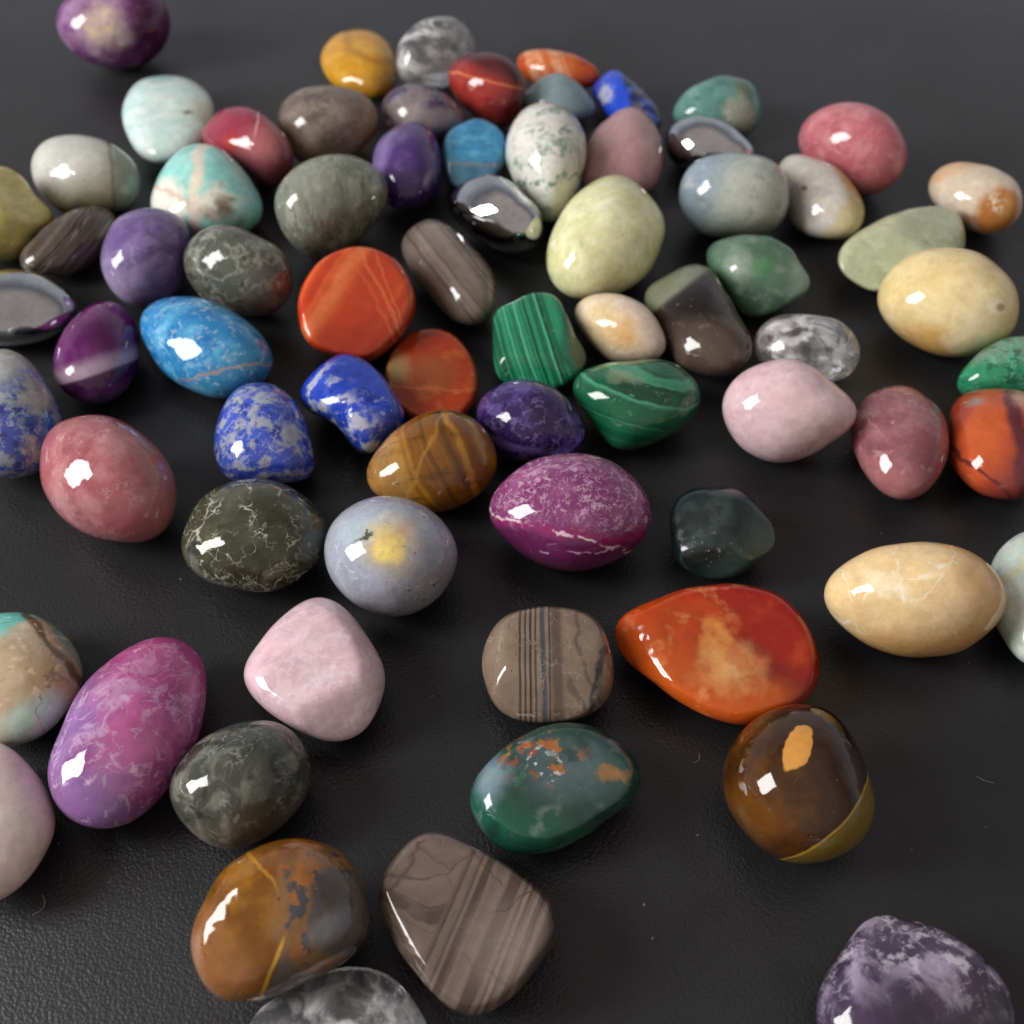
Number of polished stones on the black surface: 73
